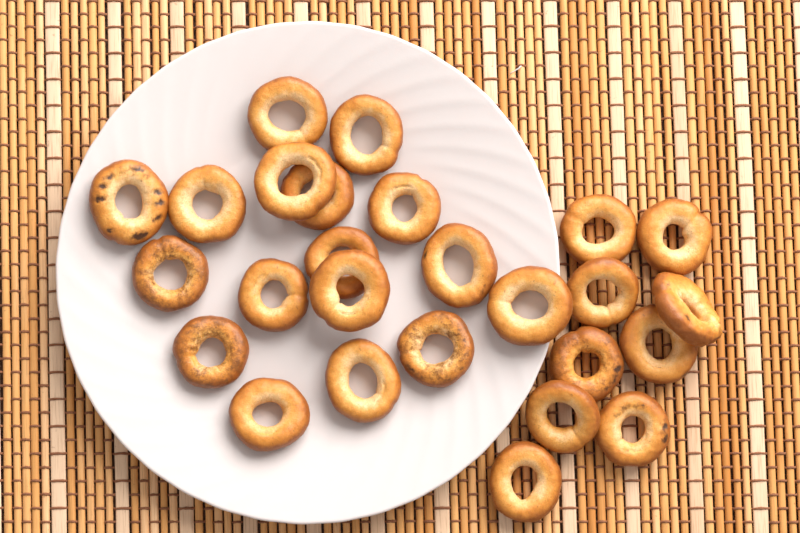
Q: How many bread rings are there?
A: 26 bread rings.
